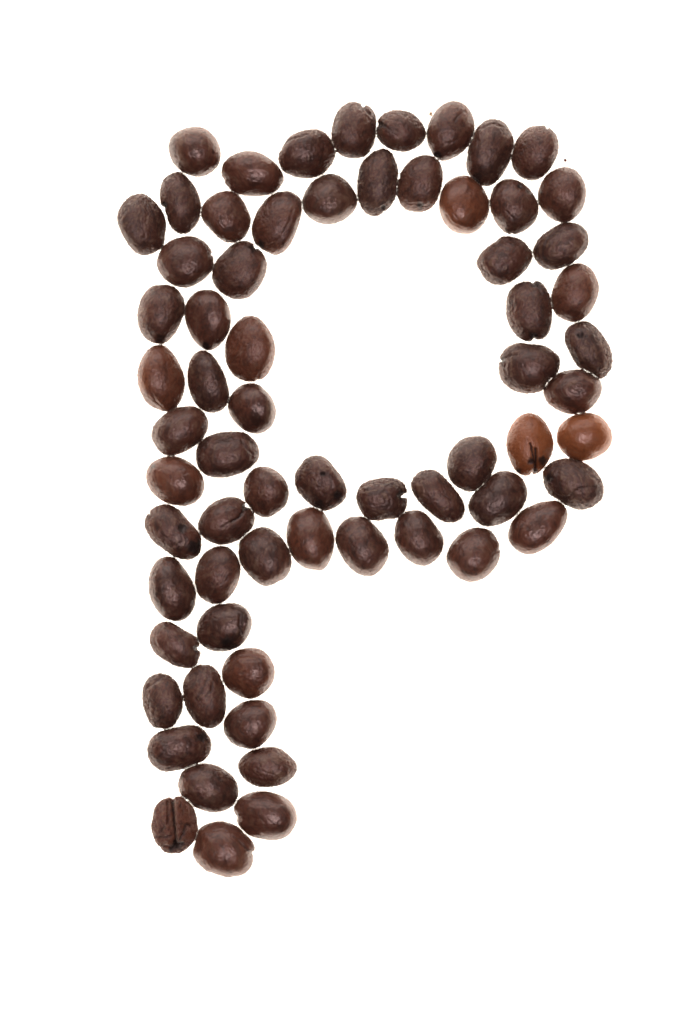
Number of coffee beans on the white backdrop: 67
